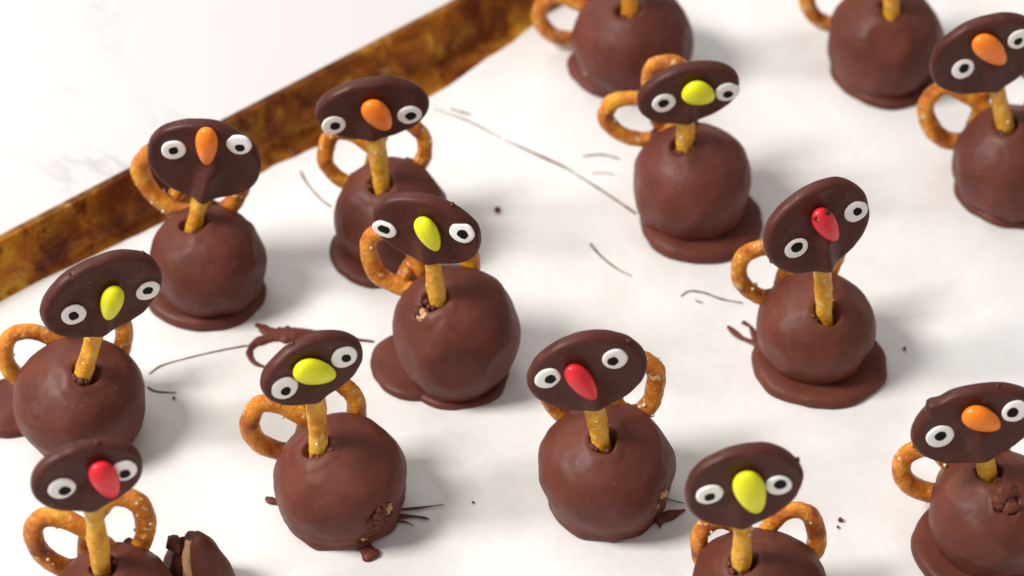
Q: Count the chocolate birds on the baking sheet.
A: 14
